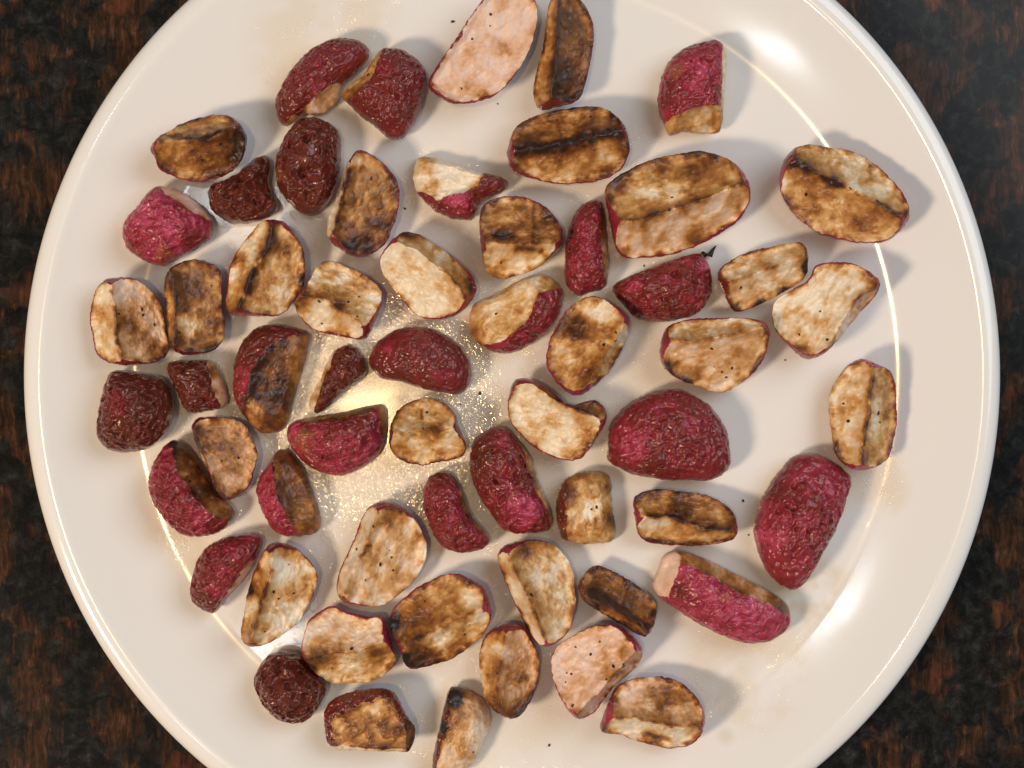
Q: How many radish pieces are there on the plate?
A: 59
